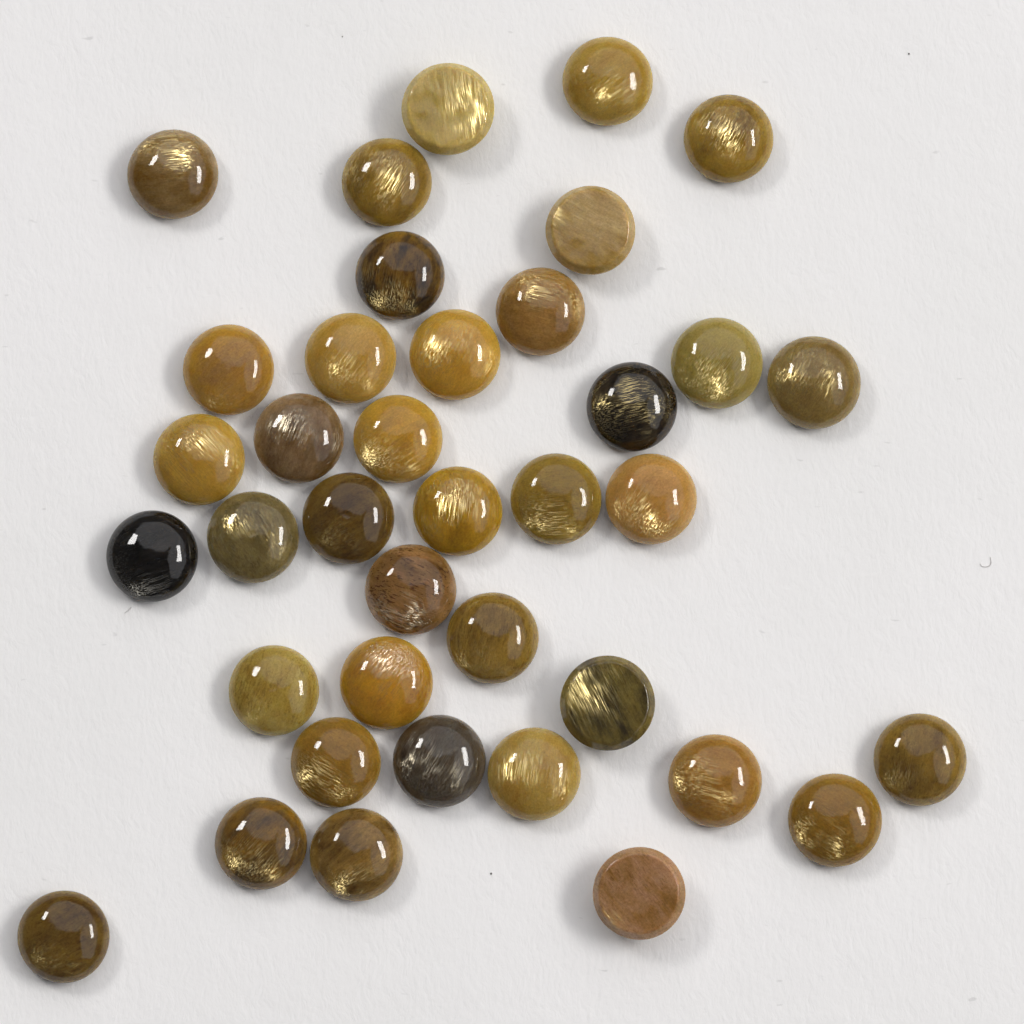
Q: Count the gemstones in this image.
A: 38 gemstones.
